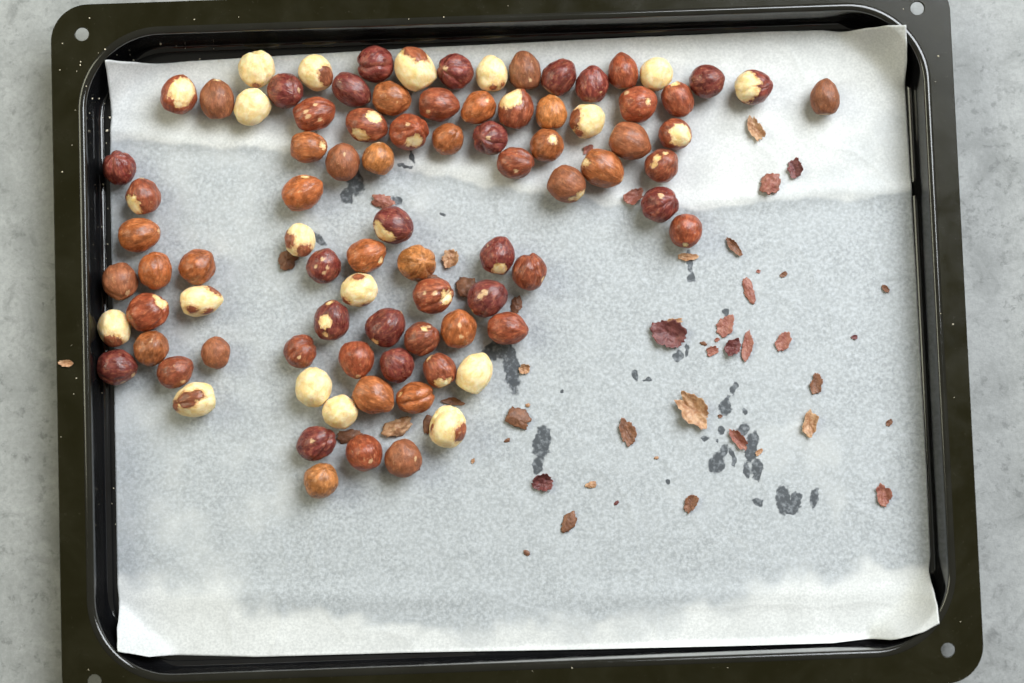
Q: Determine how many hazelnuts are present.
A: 88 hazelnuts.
